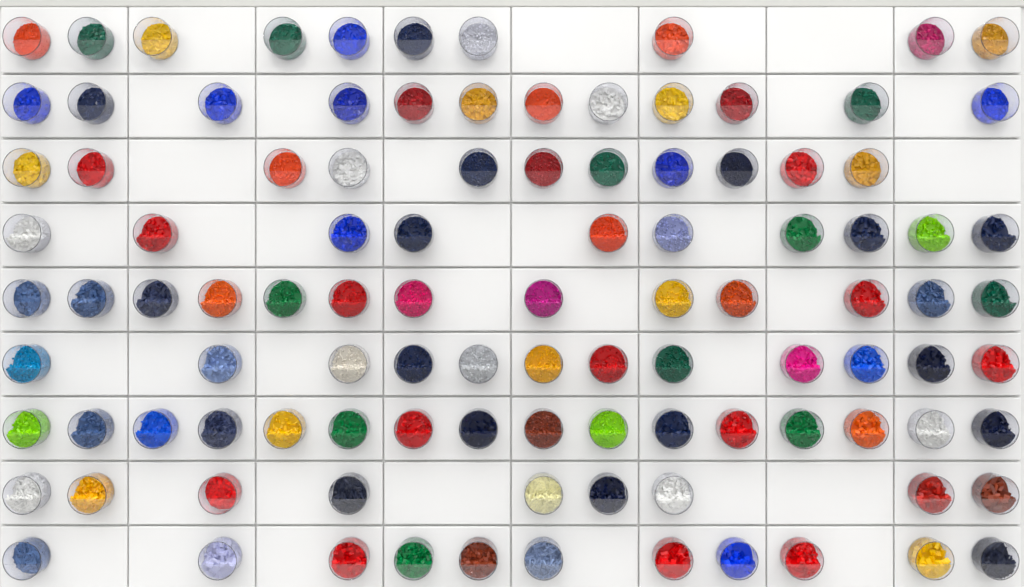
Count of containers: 104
